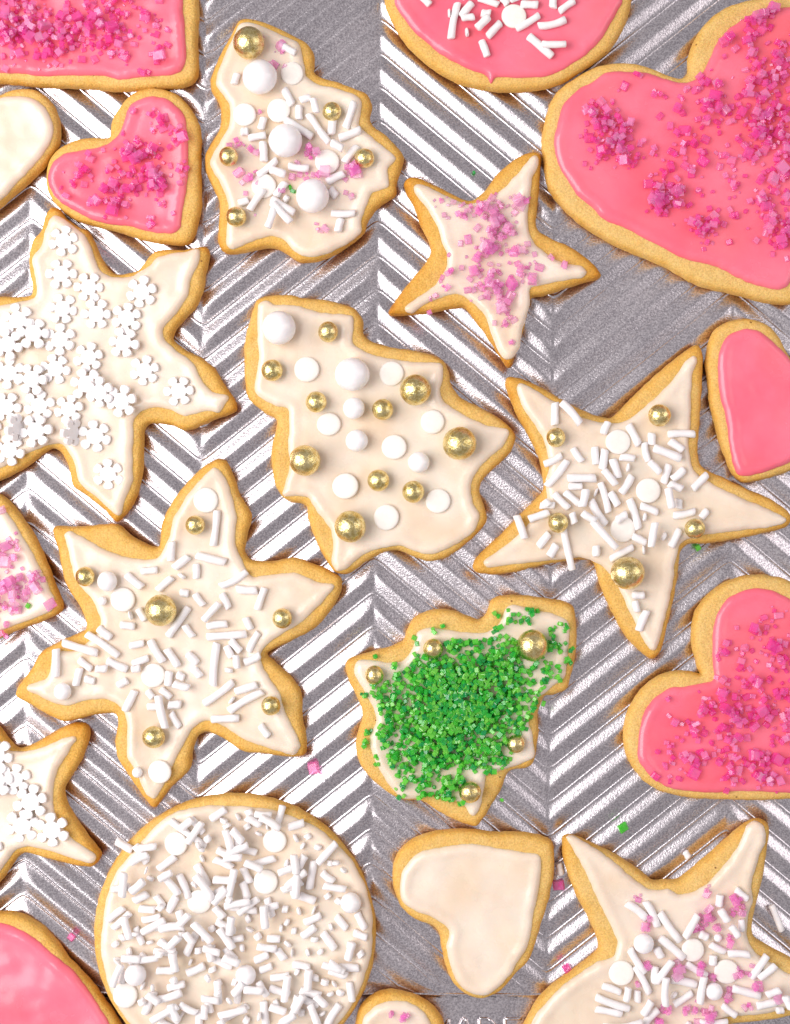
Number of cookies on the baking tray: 21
